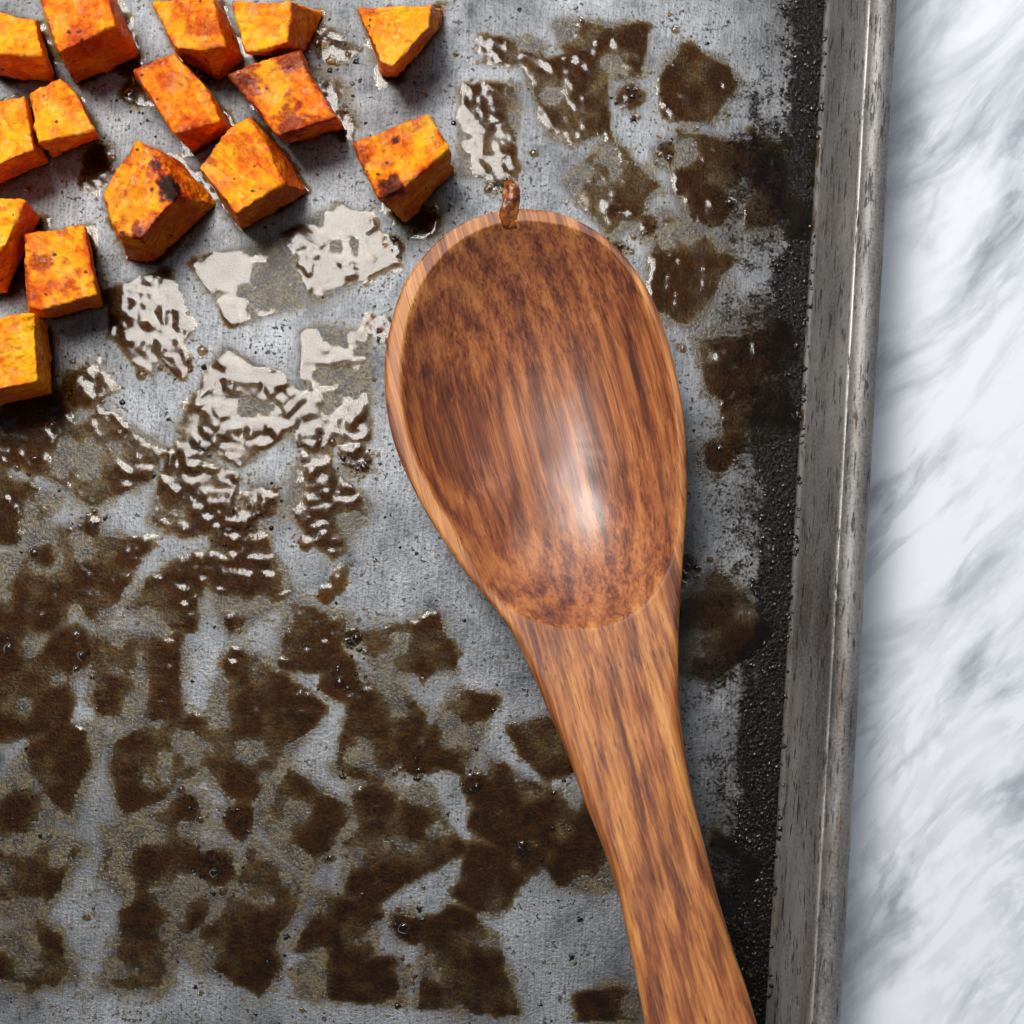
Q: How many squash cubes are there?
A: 15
